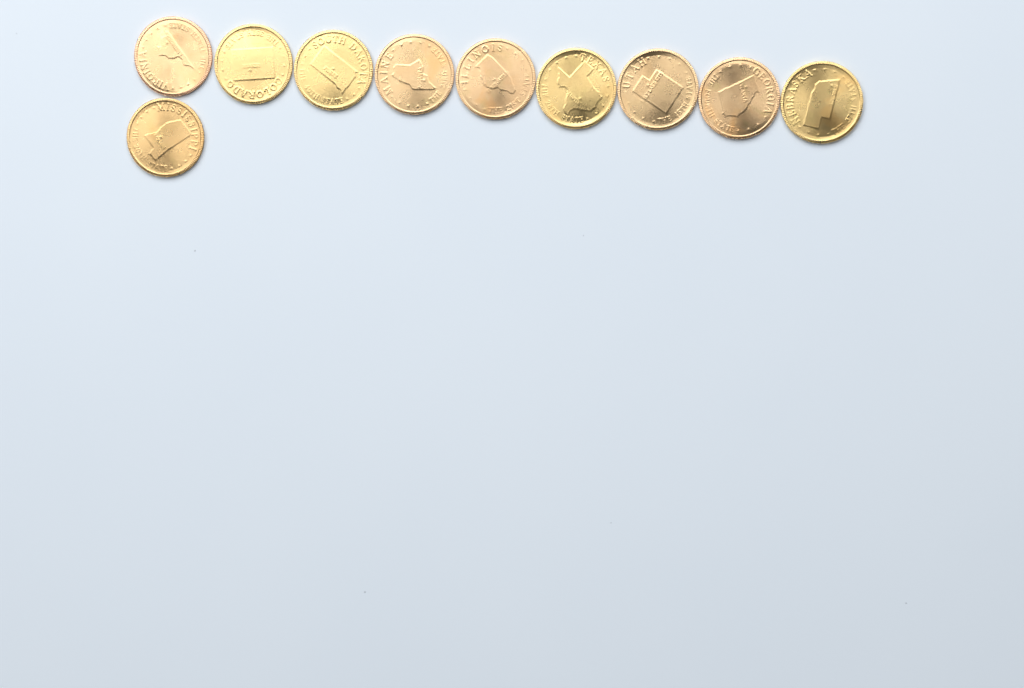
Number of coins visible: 10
